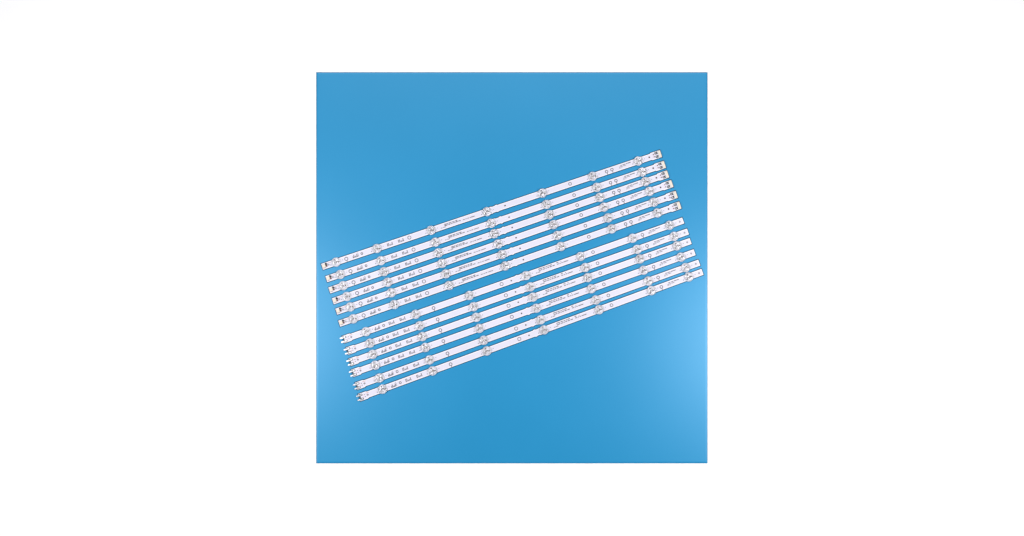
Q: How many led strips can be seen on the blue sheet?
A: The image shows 12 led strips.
